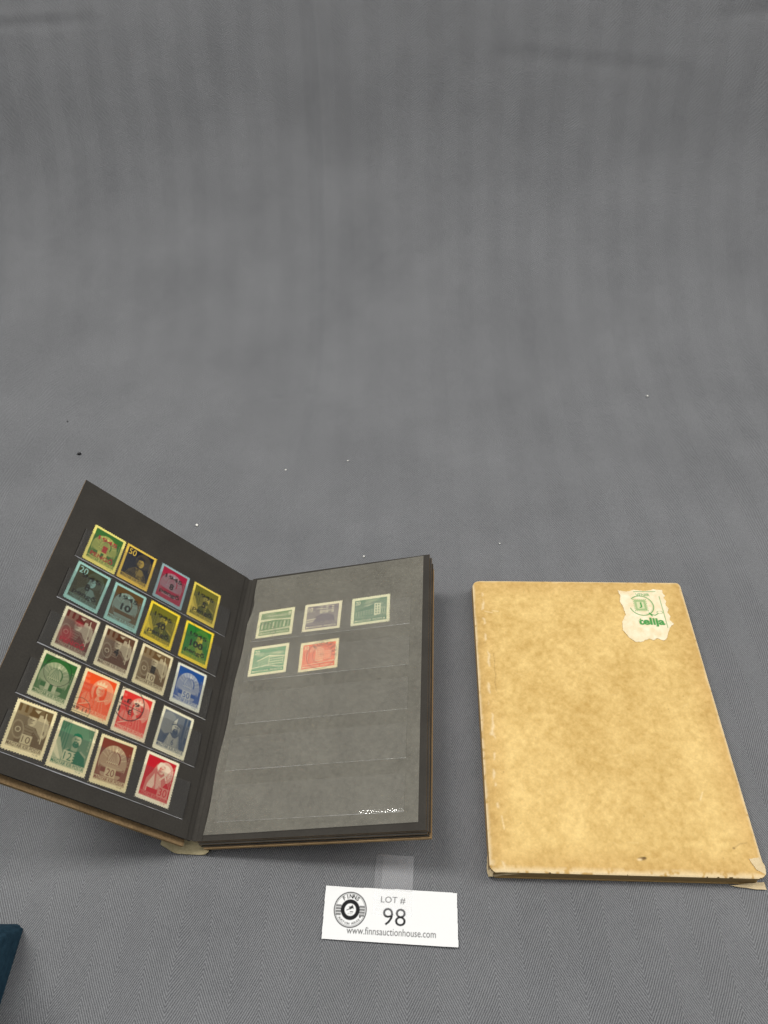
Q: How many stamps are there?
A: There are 25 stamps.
